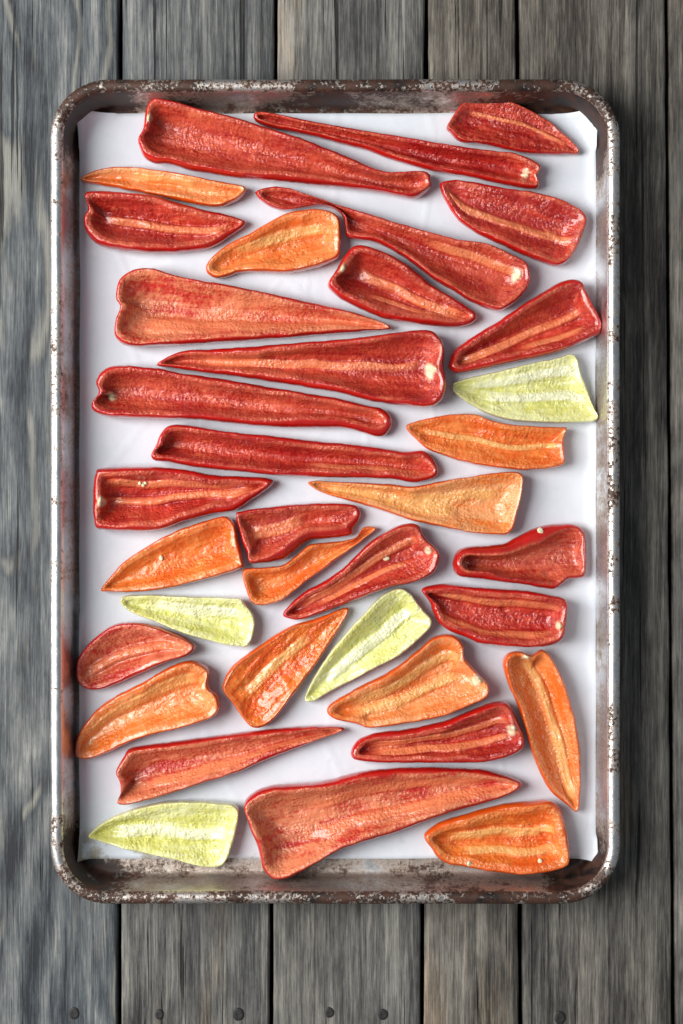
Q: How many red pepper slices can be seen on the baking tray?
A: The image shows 21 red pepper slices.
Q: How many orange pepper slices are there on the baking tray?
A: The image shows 11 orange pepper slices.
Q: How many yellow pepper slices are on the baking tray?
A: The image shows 4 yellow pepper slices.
